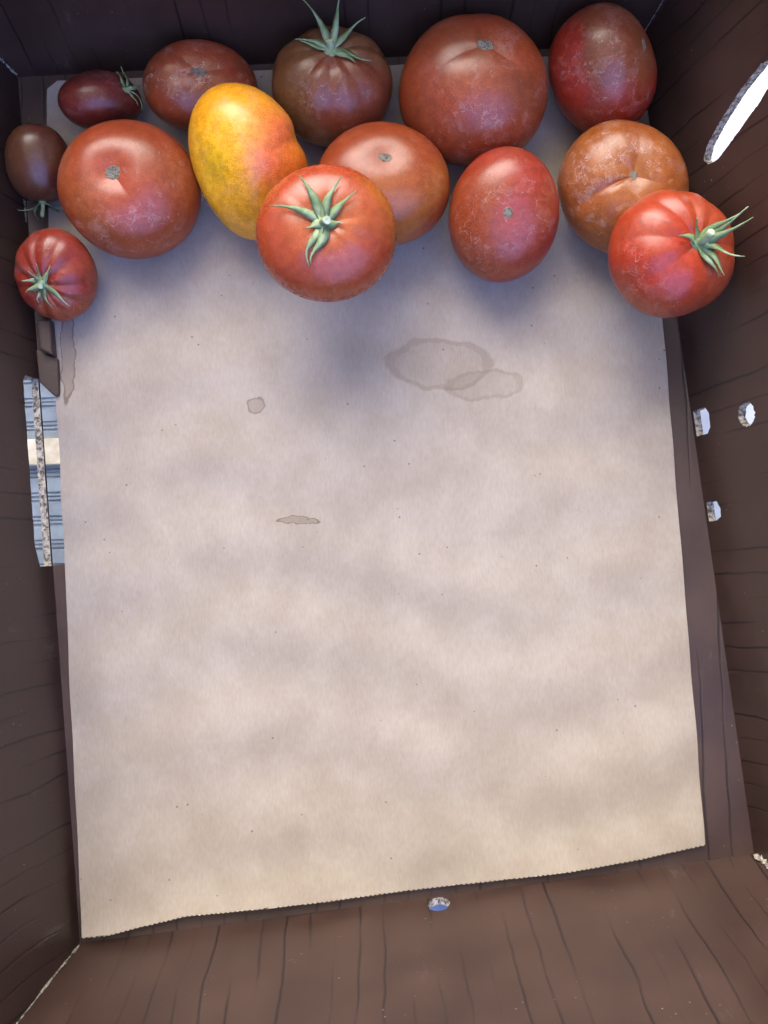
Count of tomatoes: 14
